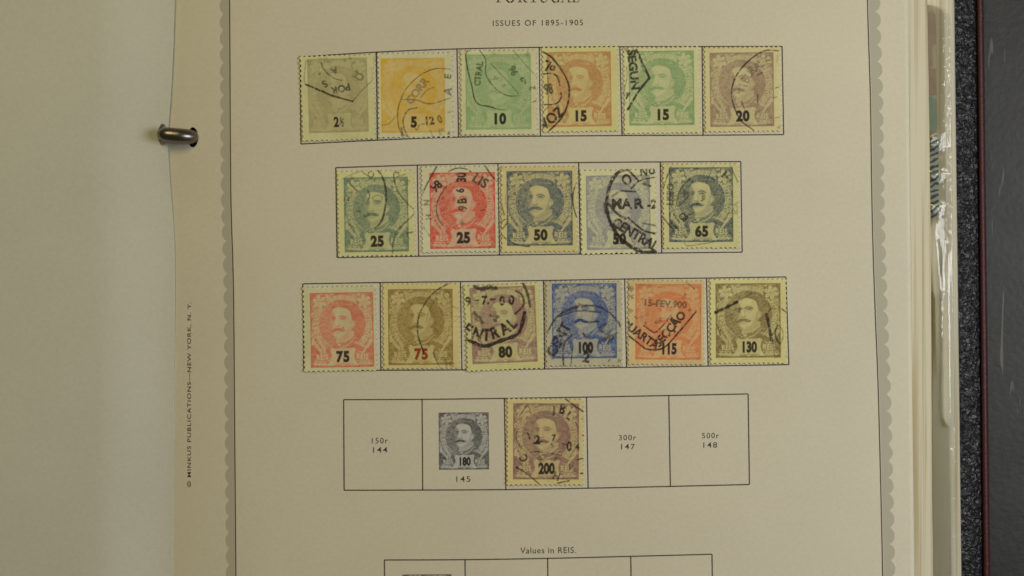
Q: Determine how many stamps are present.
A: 18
